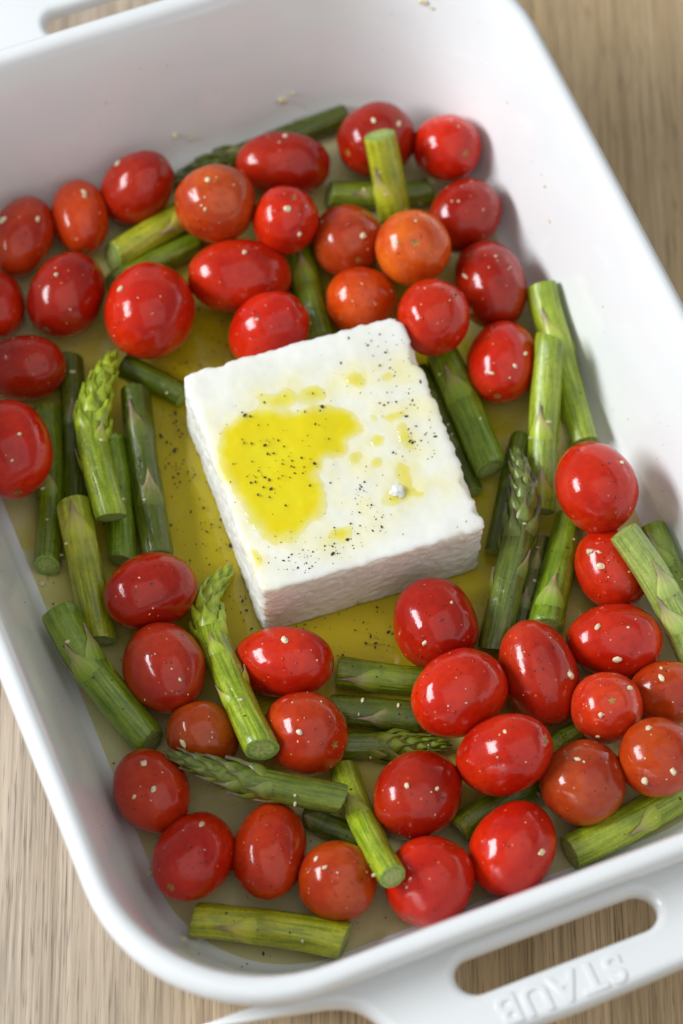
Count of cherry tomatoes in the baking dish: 45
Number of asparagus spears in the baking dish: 35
